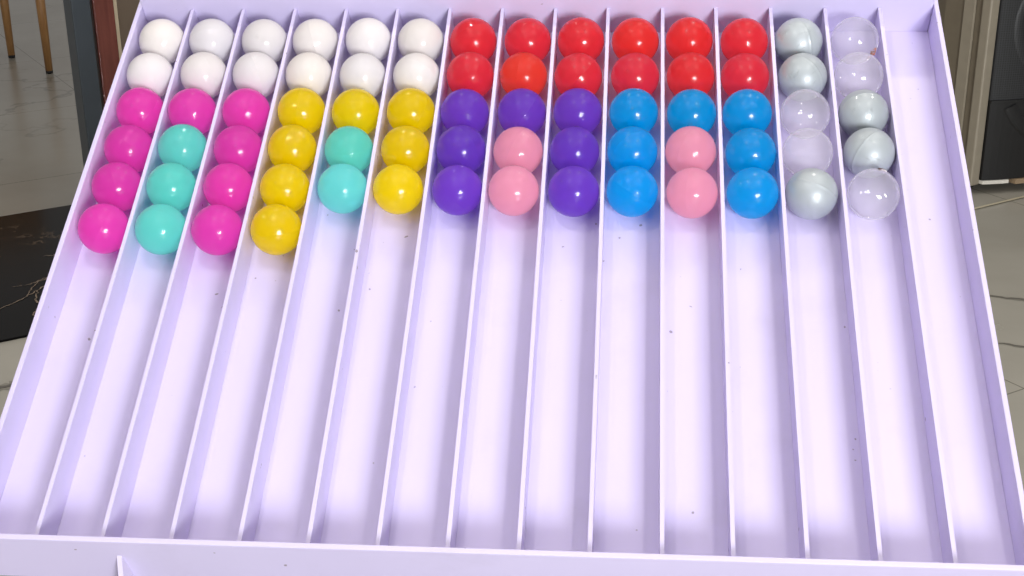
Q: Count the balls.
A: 74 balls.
